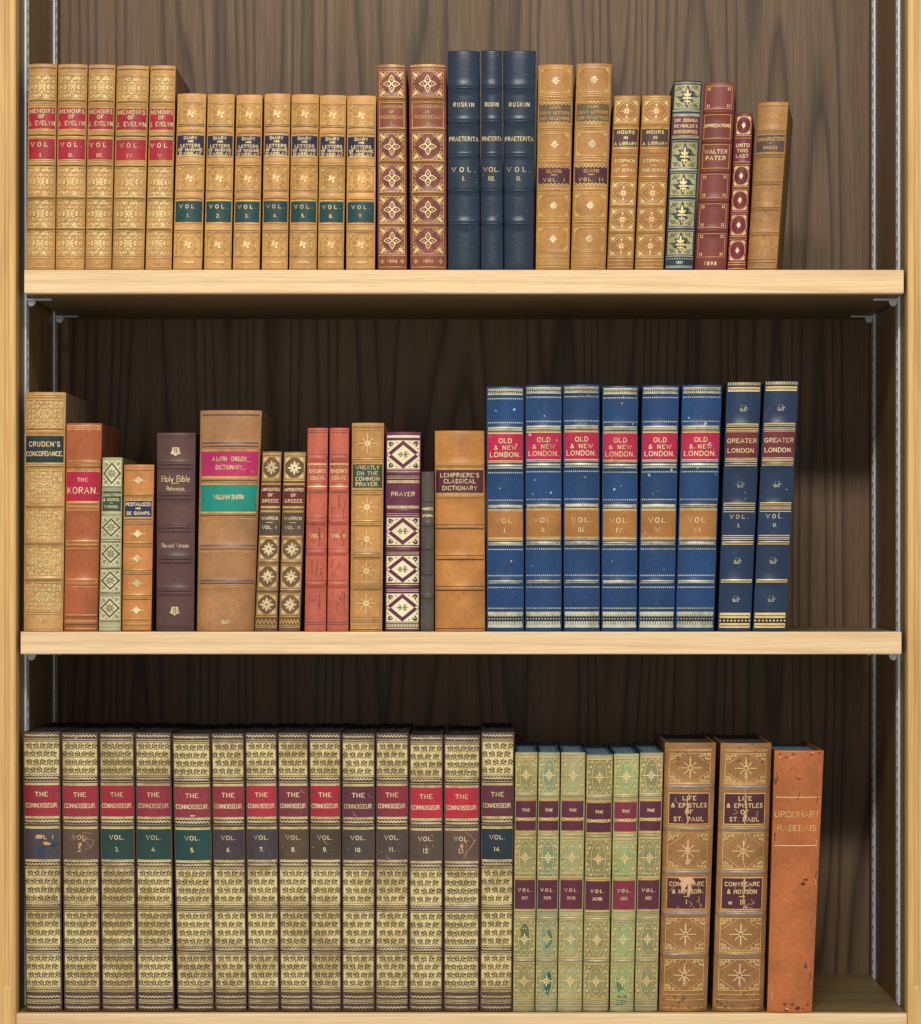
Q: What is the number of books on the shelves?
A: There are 70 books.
